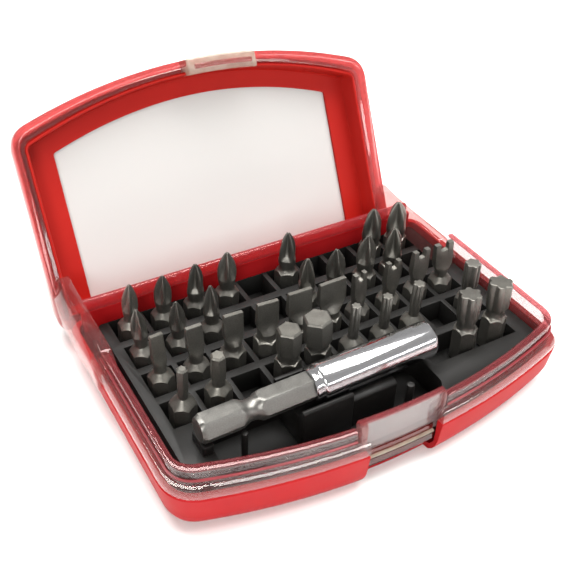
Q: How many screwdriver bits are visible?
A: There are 34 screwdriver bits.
